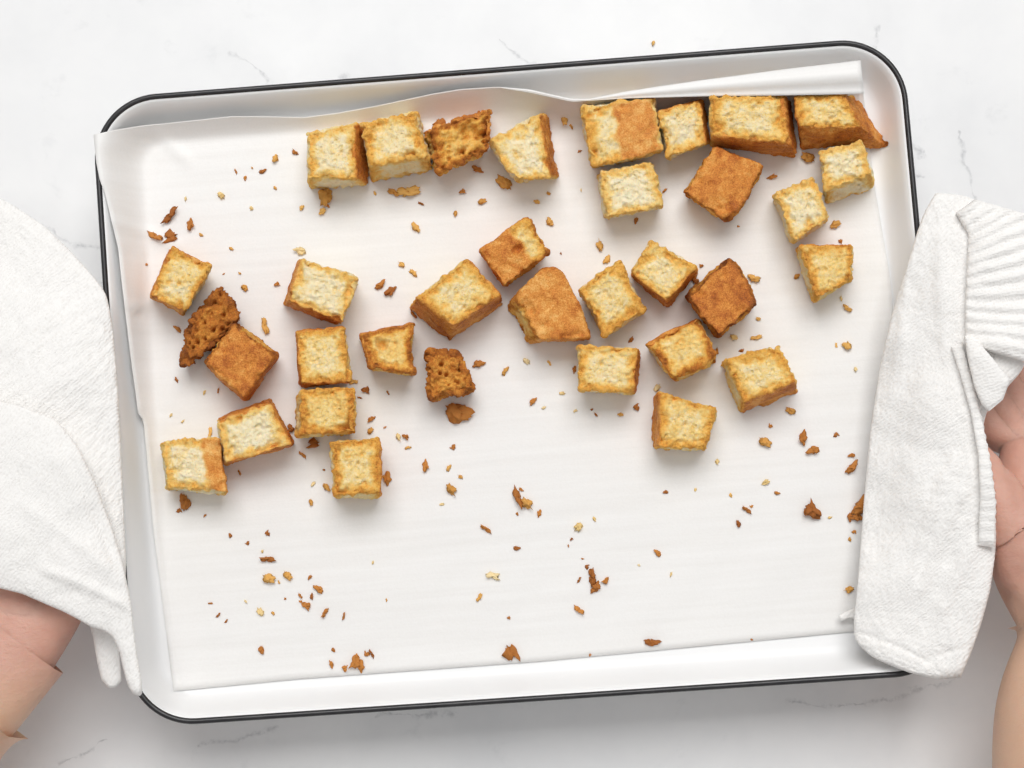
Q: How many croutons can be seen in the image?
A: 34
